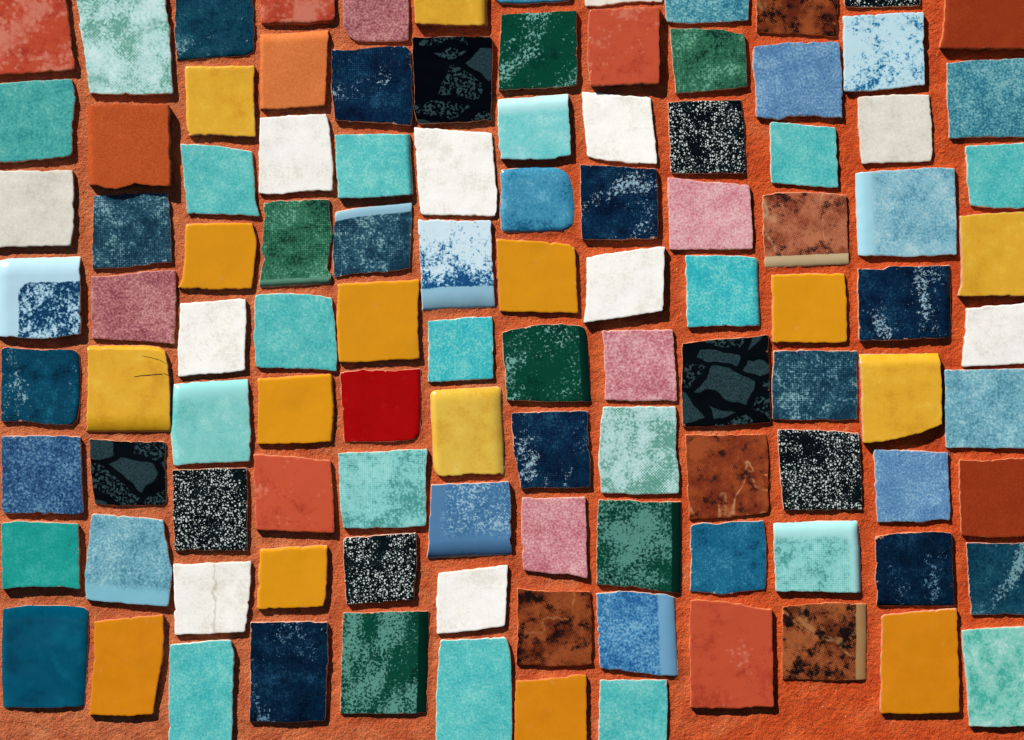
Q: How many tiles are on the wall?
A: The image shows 108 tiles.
